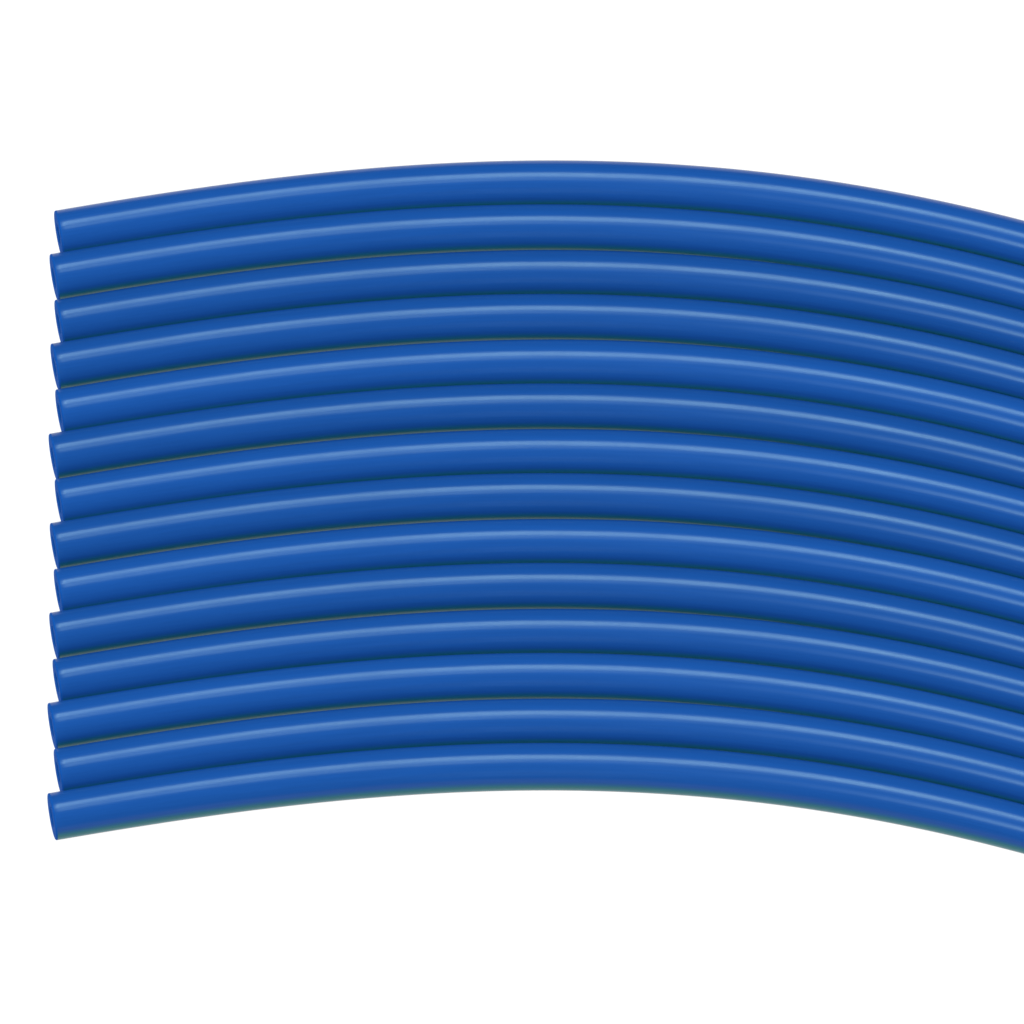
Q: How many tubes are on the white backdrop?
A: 14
